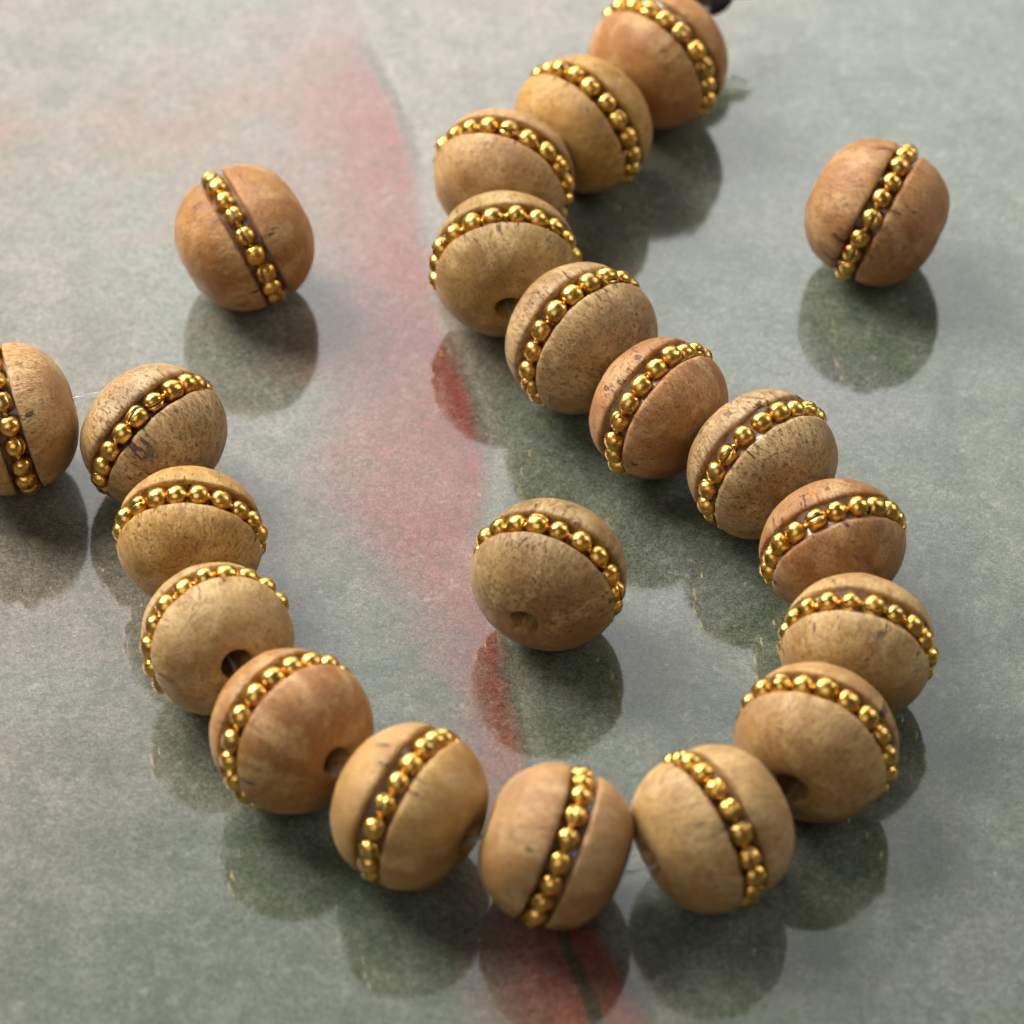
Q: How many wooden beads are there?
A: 21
